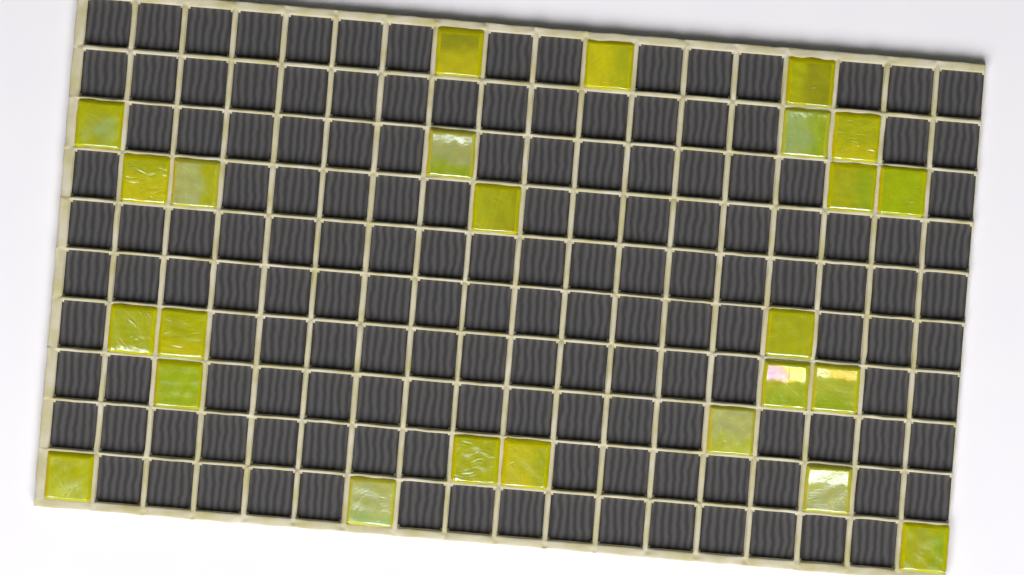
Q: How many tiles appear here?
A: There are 25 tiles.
